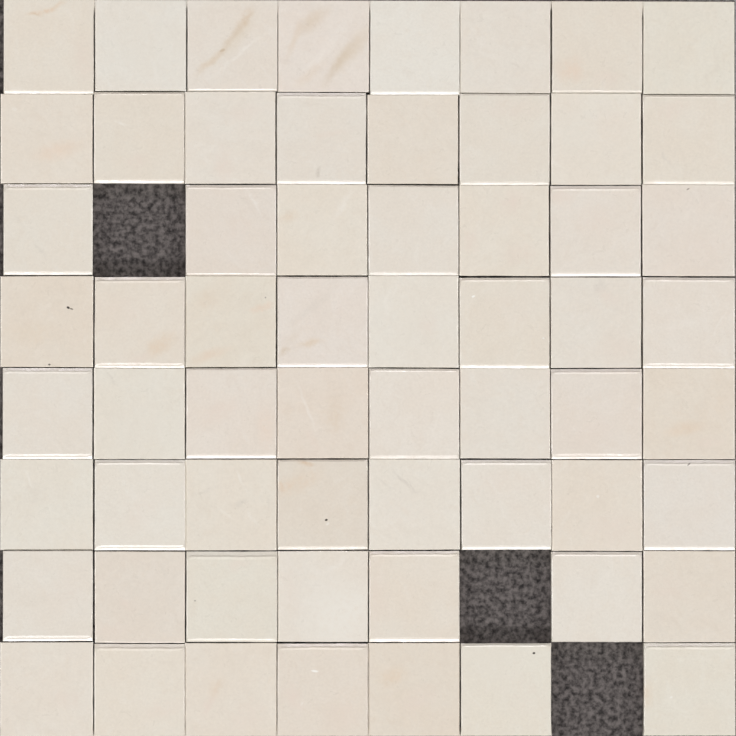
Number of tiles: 61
